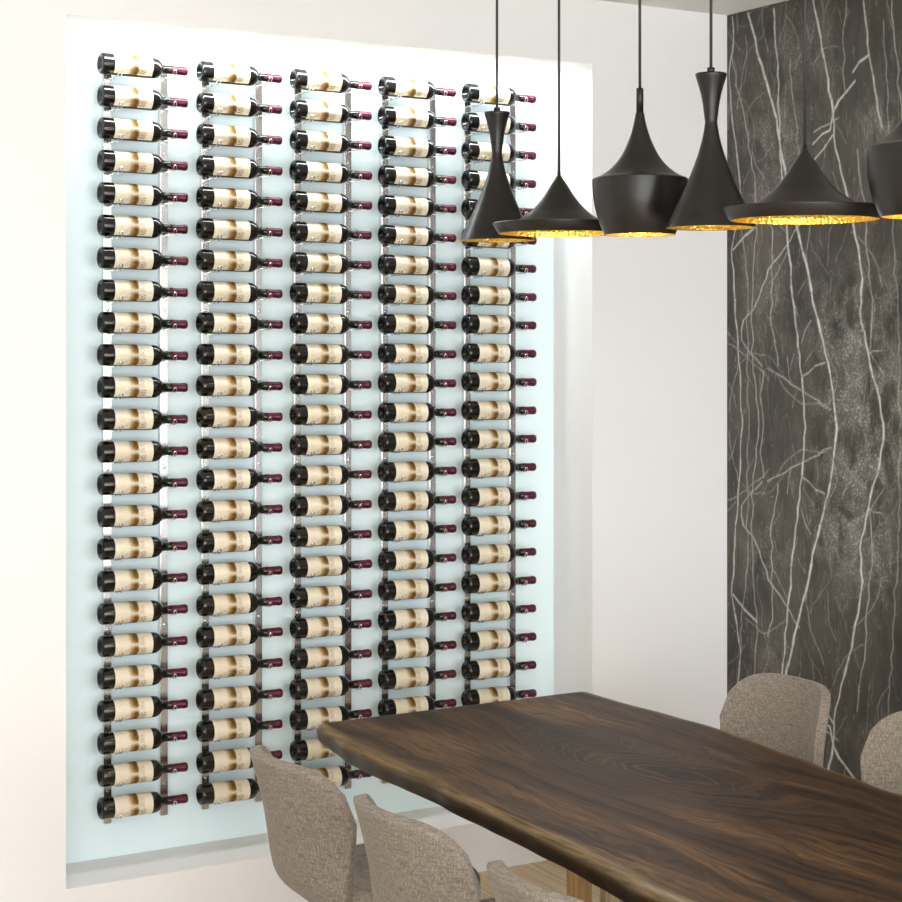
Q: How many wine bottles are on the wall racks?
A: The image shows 116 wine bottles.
